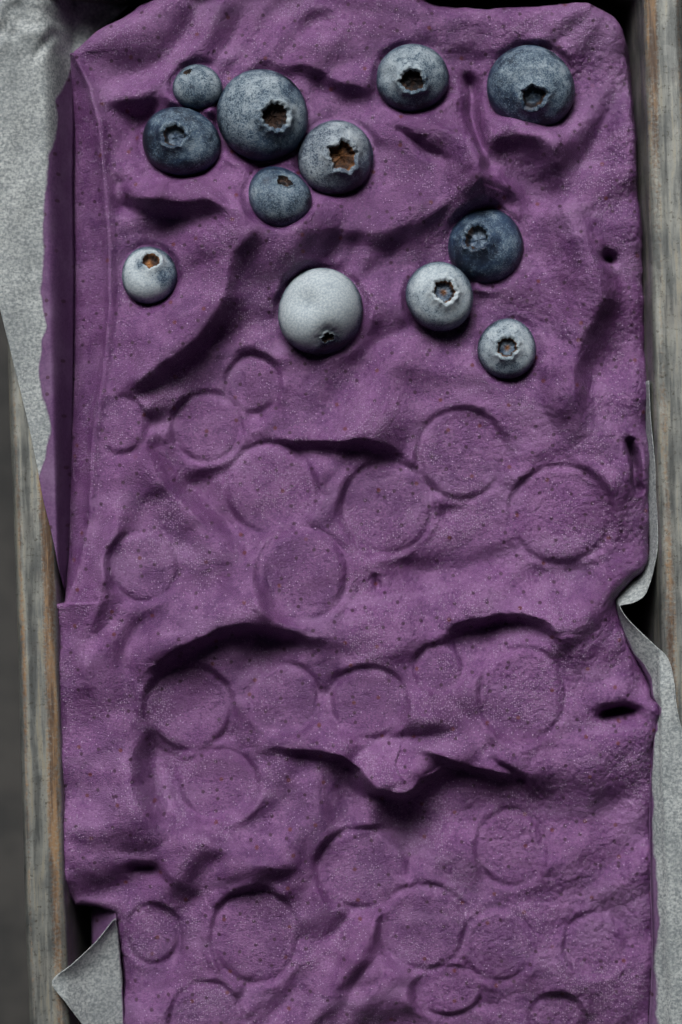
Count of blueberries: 12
